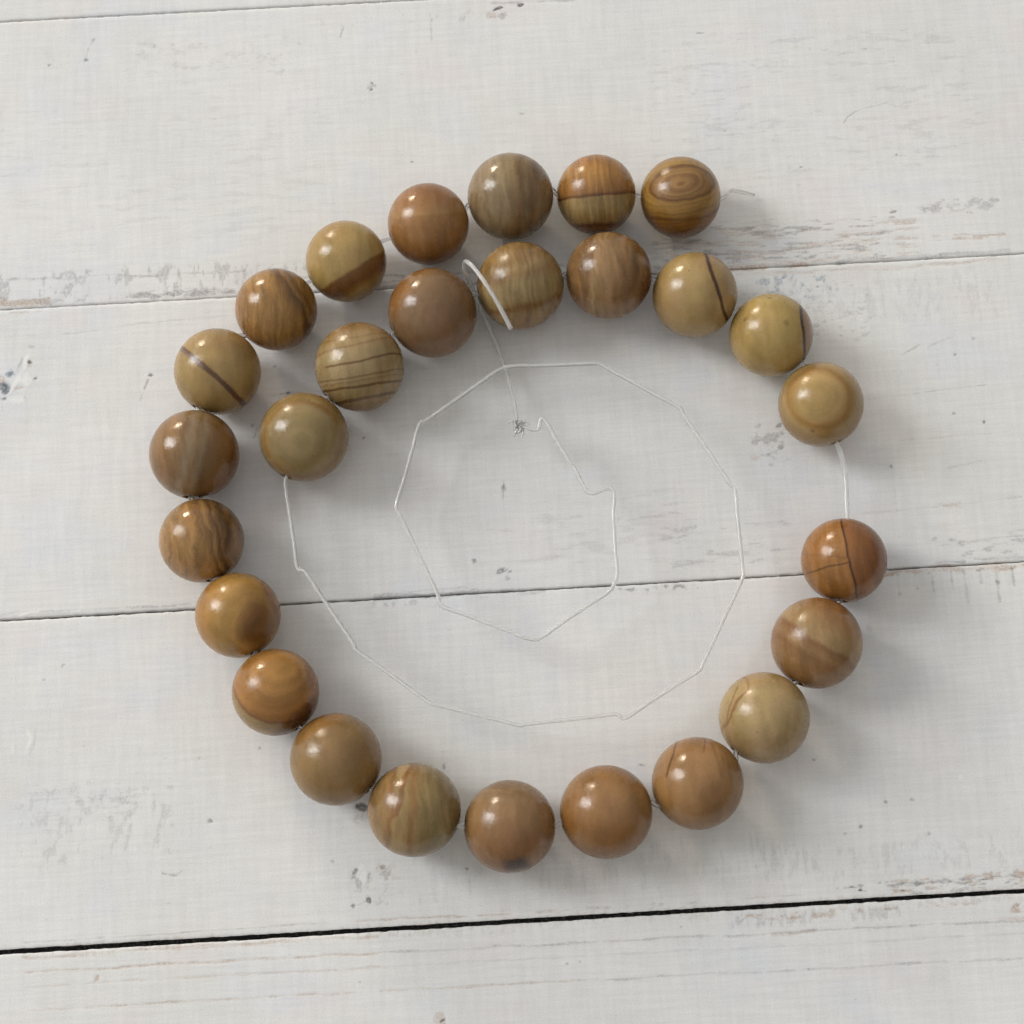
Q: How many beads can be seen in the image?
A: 27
